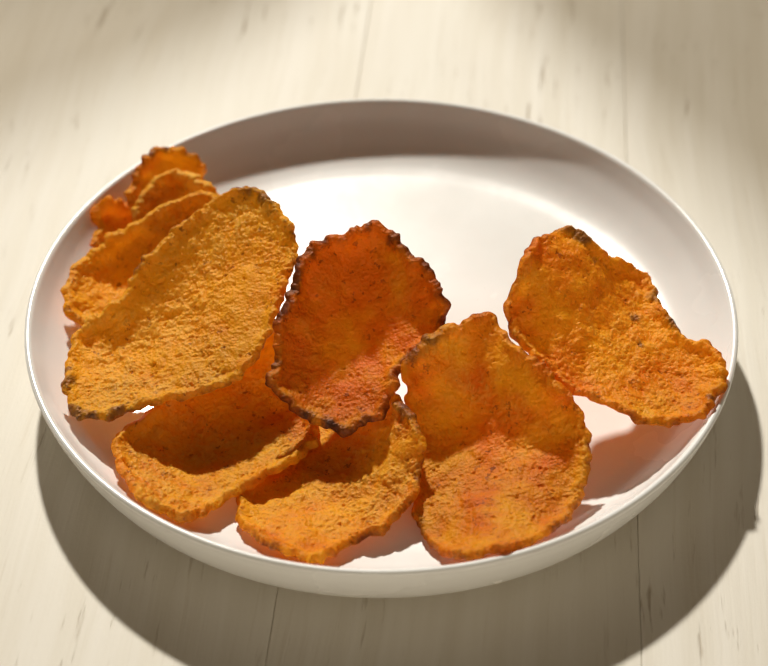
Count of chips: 10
